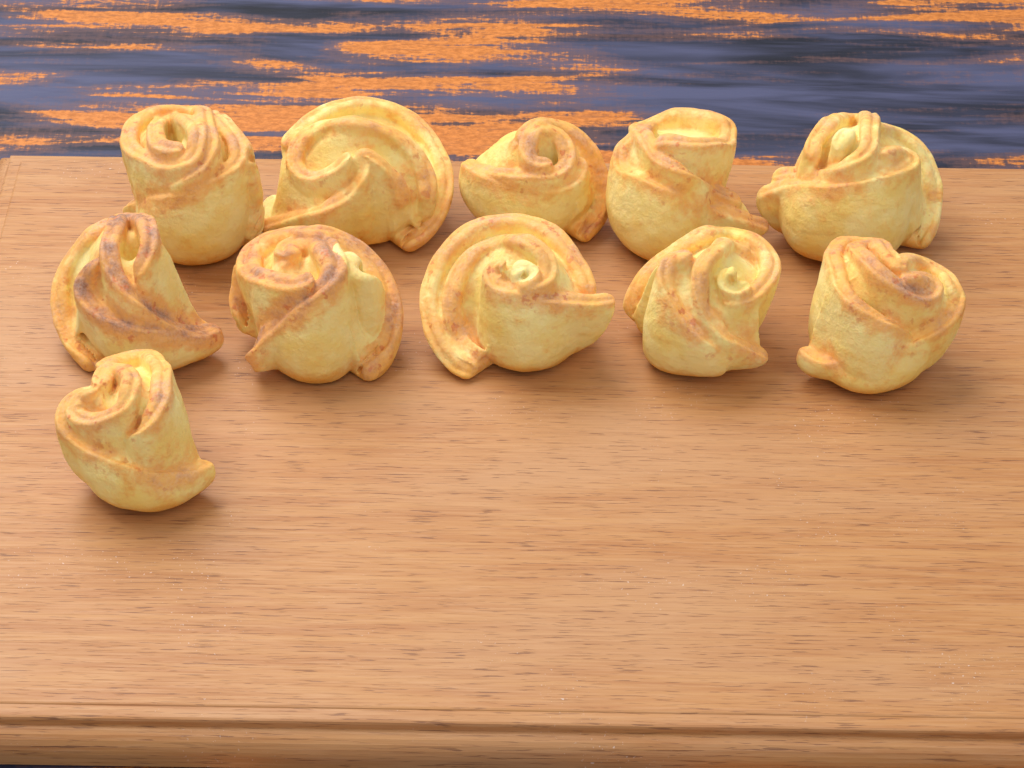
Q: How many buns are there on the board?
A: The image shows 11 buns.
